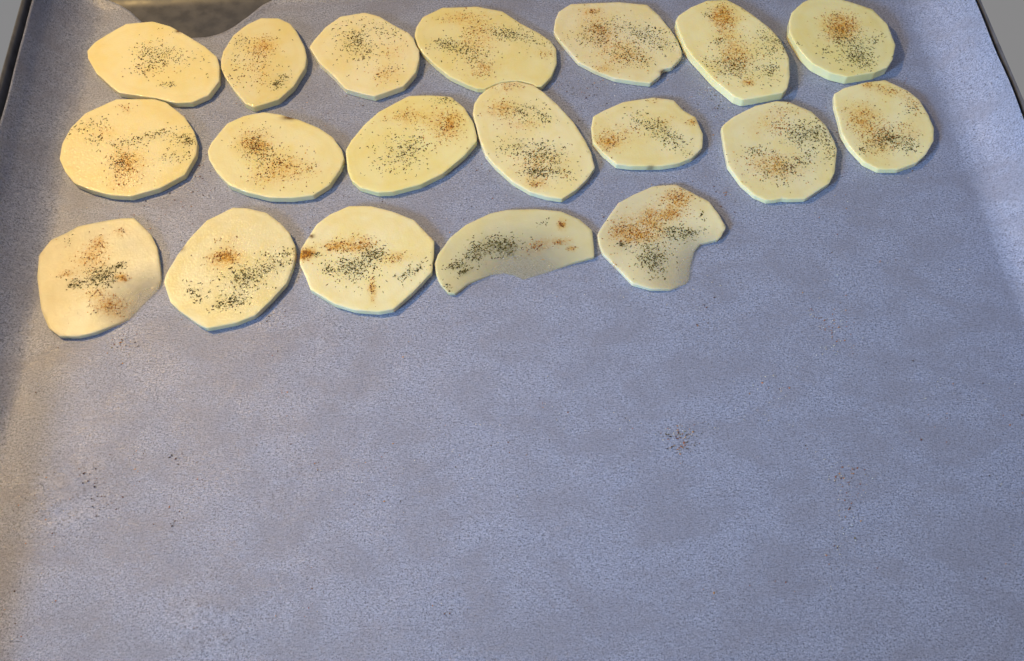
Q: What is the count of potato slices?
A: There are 19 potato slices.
